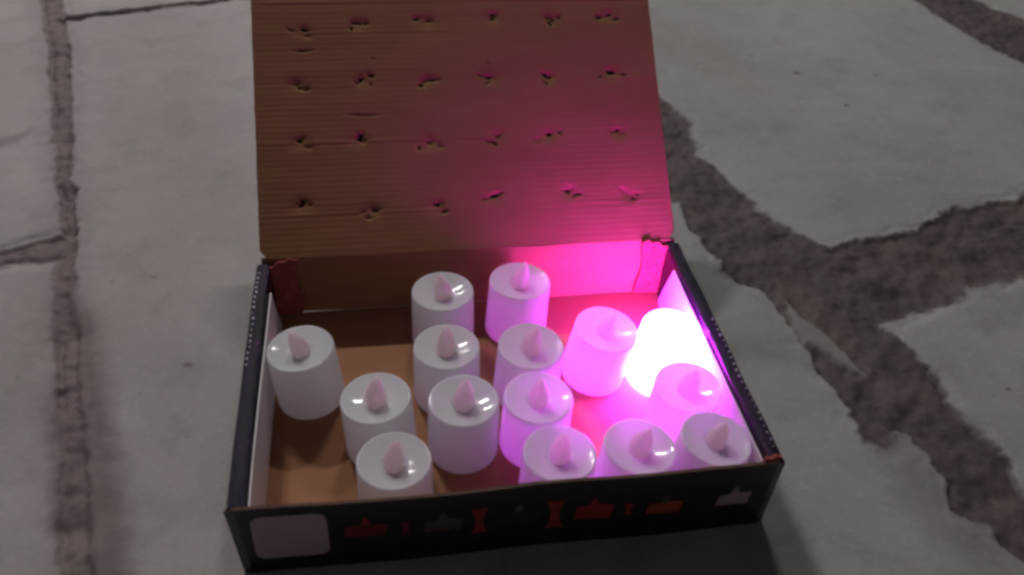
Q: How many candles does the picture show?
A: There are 15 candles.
